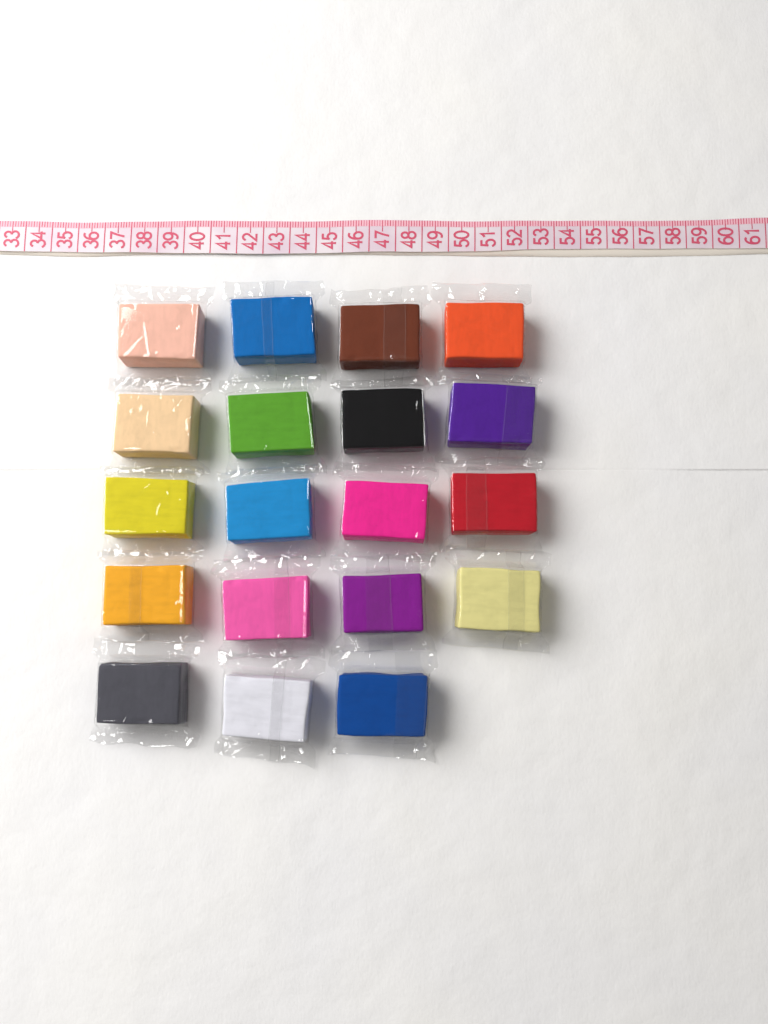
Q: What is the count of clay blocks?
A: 19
